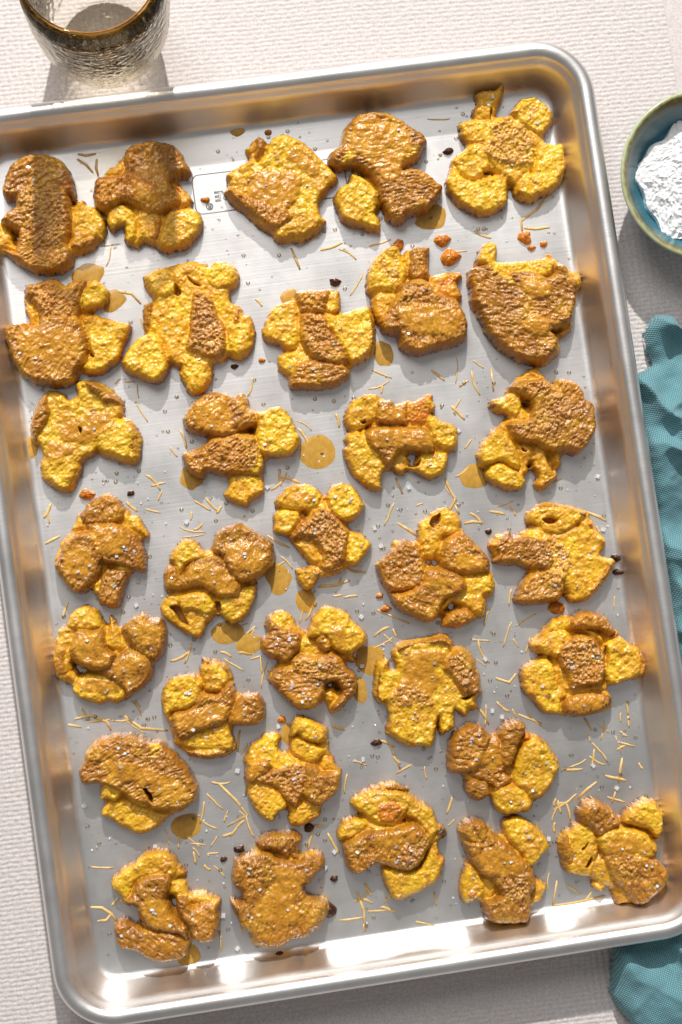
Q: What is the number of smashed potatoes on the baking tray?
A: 32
